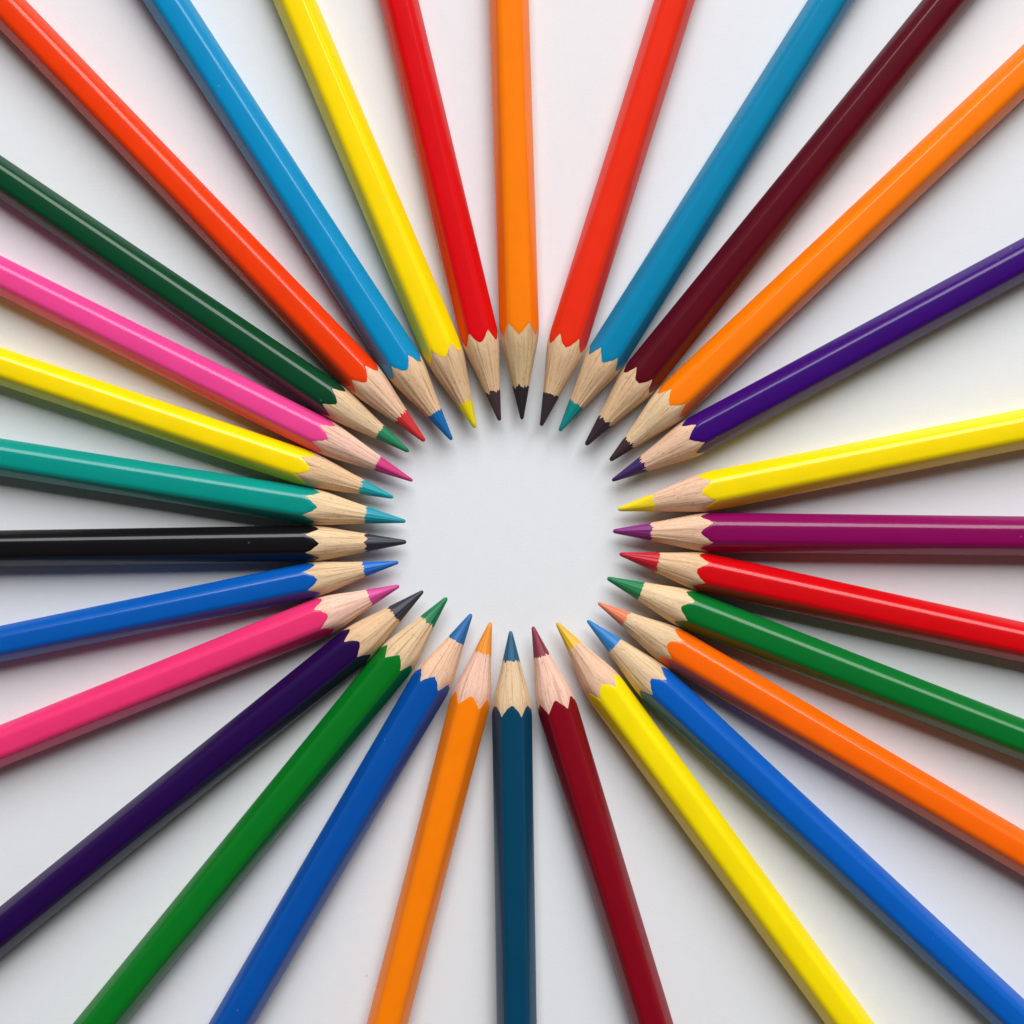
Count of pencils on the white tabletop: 30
